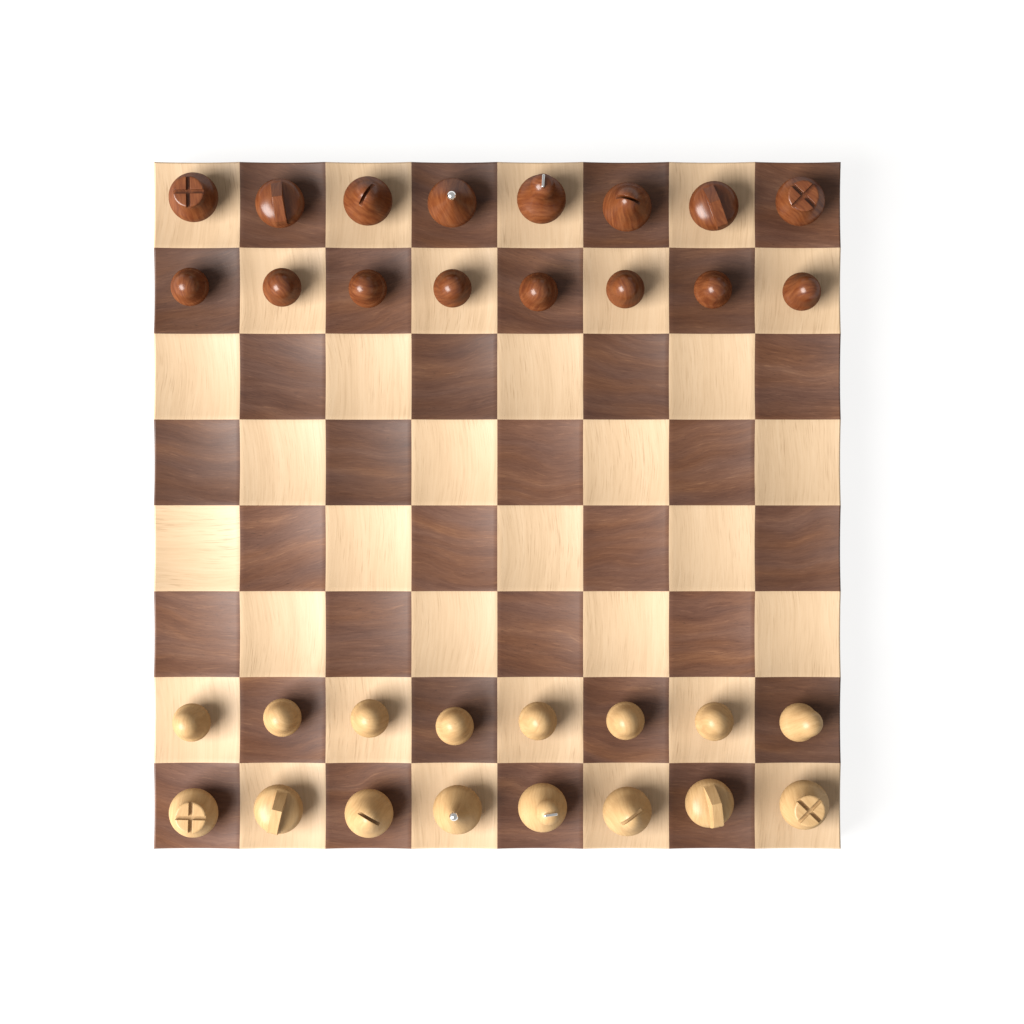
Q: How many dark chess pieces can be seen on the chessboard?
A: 16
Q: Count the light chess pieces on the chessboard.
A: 16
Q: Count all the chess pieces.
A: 32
